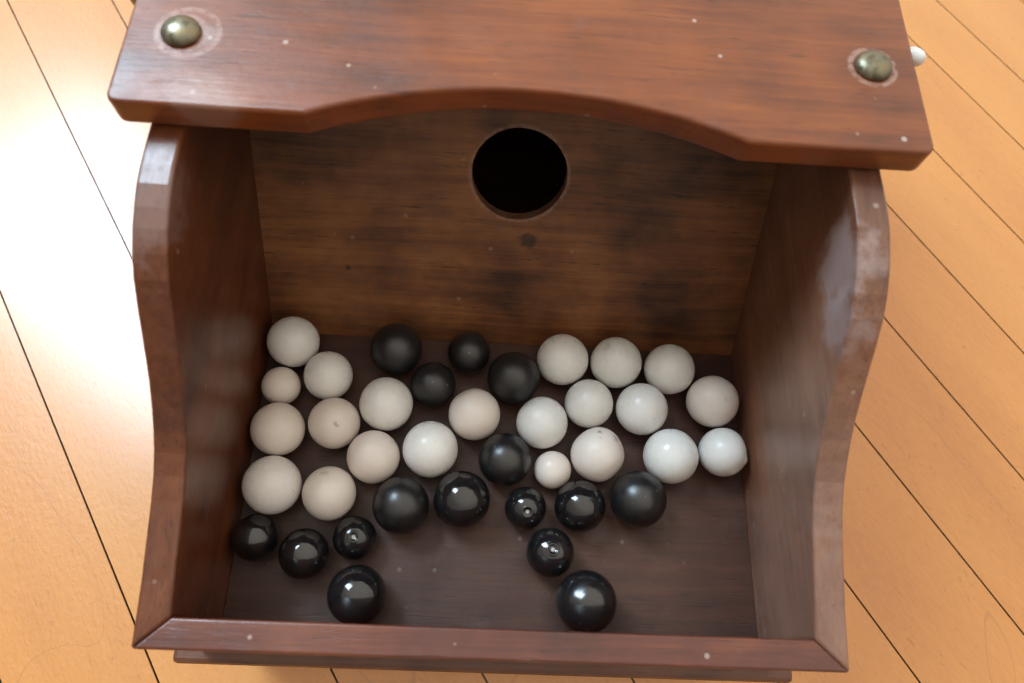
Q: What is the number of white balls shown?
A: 22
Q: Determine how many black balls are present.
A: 16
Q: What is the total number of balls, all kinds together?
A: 38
